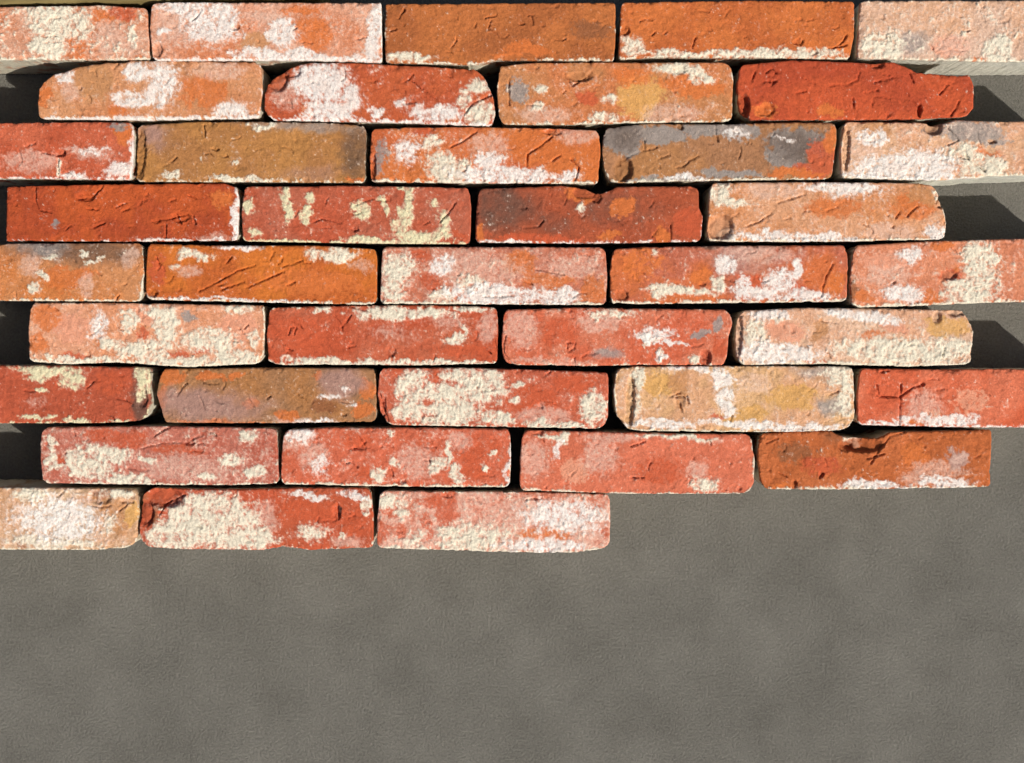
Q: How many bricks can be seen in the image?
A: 39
